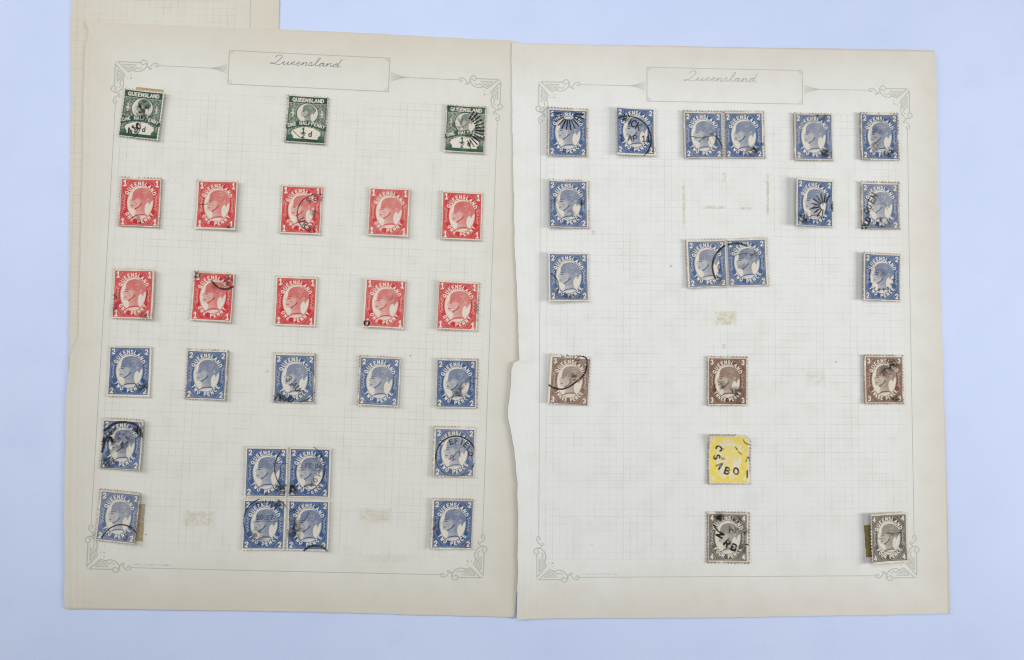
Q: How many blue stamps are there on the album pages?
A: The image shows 26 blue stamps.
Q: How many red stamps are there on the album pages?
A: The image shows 10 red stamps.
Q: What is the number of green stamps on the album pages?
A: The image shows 3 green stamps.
